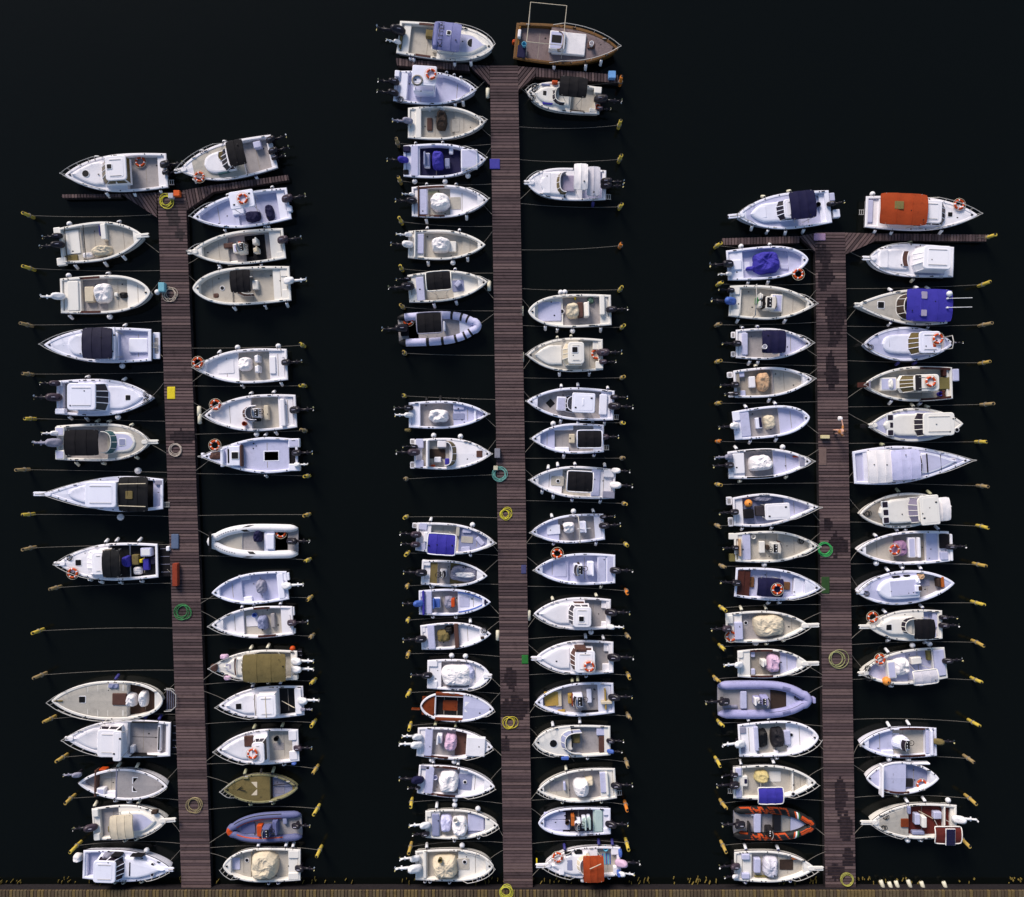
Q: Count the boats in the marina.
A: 98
